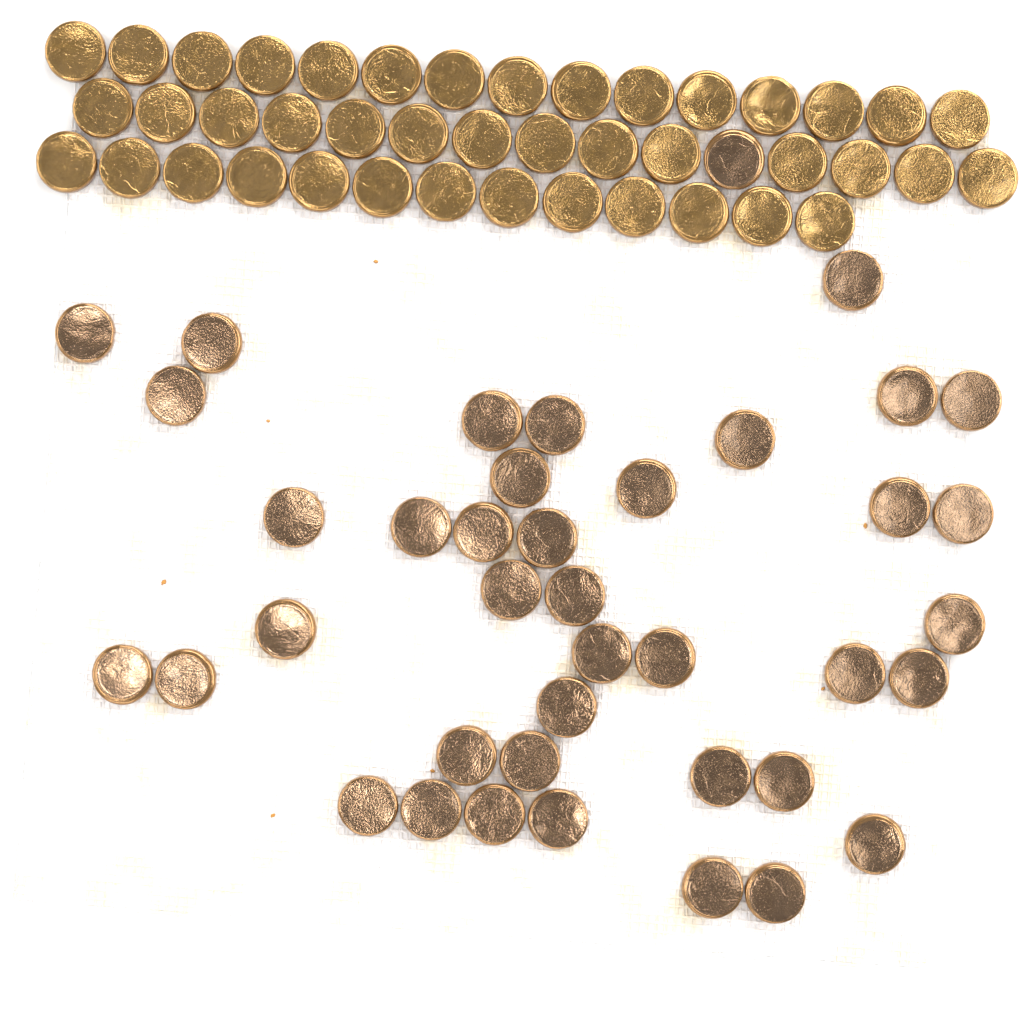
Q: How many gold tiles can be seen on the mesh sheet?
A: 42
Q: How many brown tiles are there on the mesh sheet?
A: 40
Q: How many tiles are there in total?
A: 82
